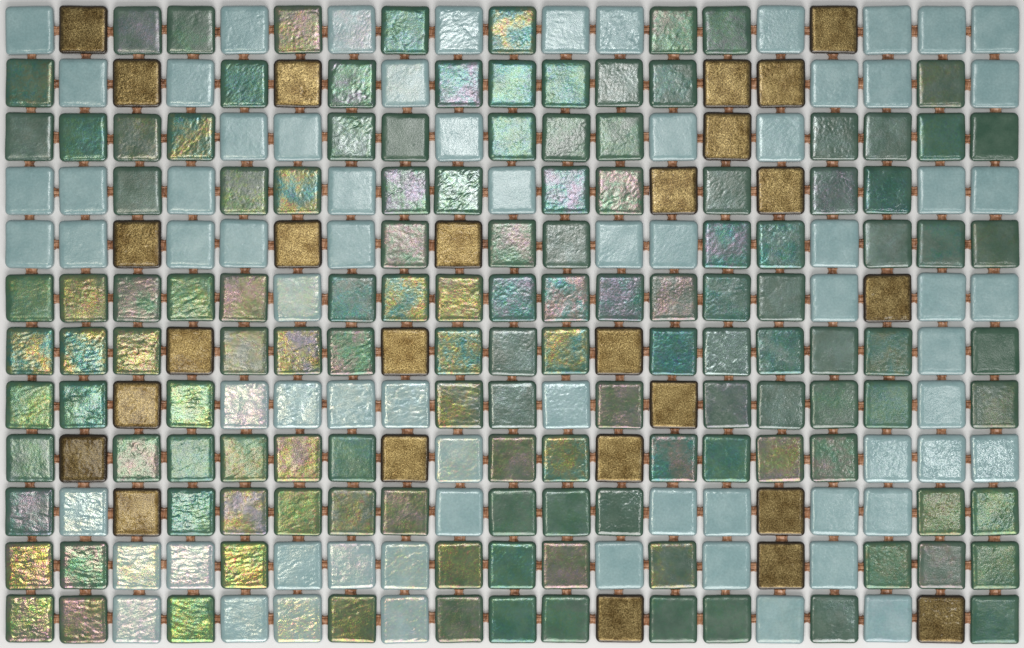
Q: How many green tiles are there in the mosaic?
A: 131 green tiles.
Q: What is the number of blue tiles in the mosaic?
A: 71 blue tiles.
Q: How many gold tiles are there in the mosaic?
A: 26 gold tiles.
